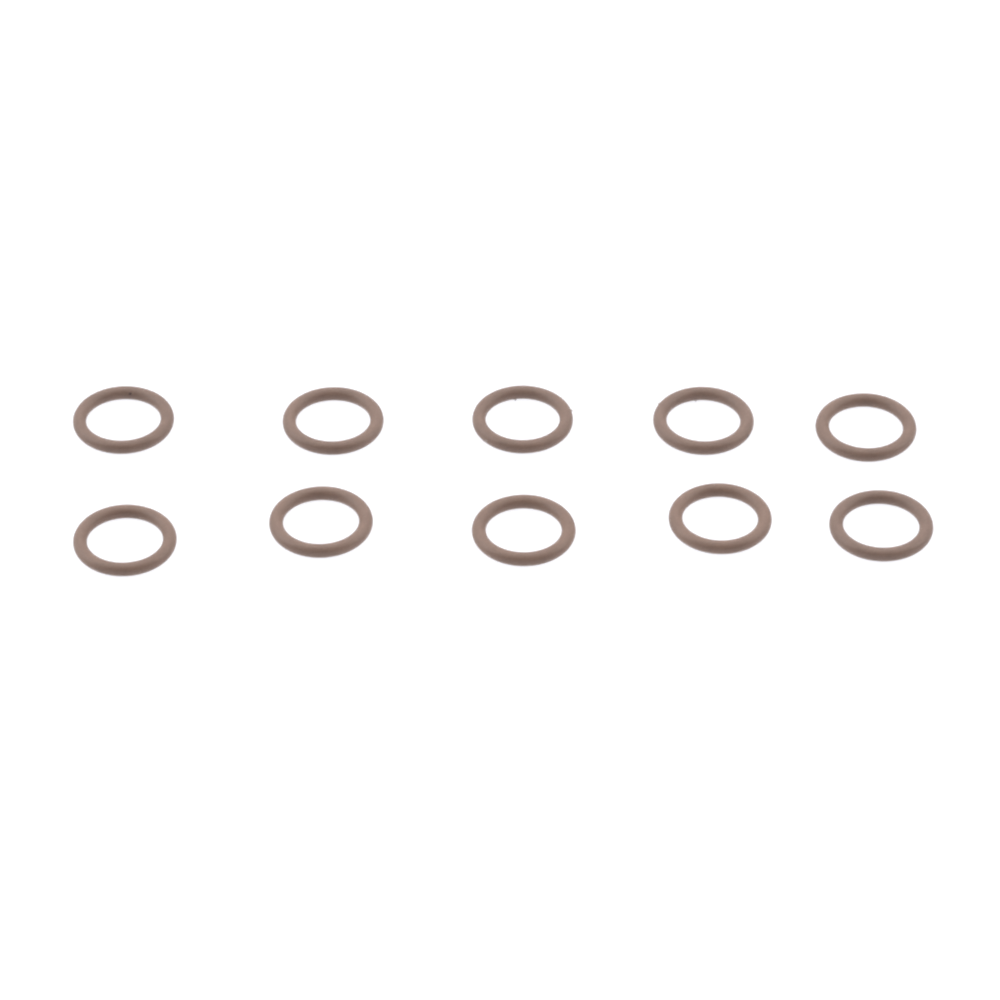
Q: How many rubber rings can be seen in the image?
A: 10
